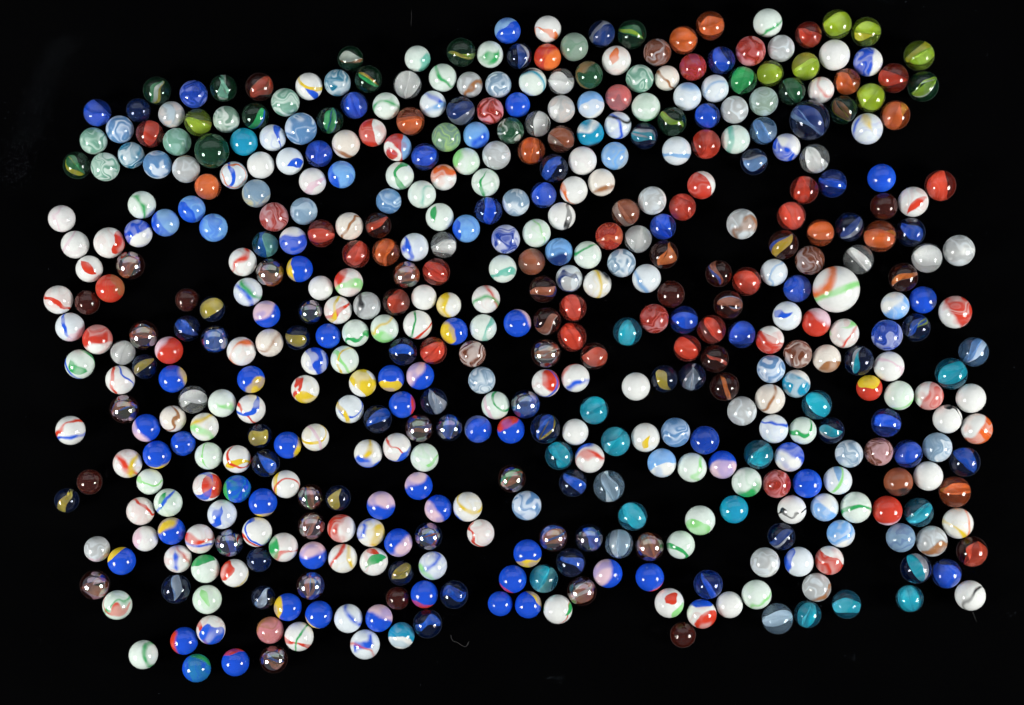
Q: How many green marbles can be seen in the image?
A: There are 33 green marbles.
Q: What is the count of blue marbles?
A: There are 171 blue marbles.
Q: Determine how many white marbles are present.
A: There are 170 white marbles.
